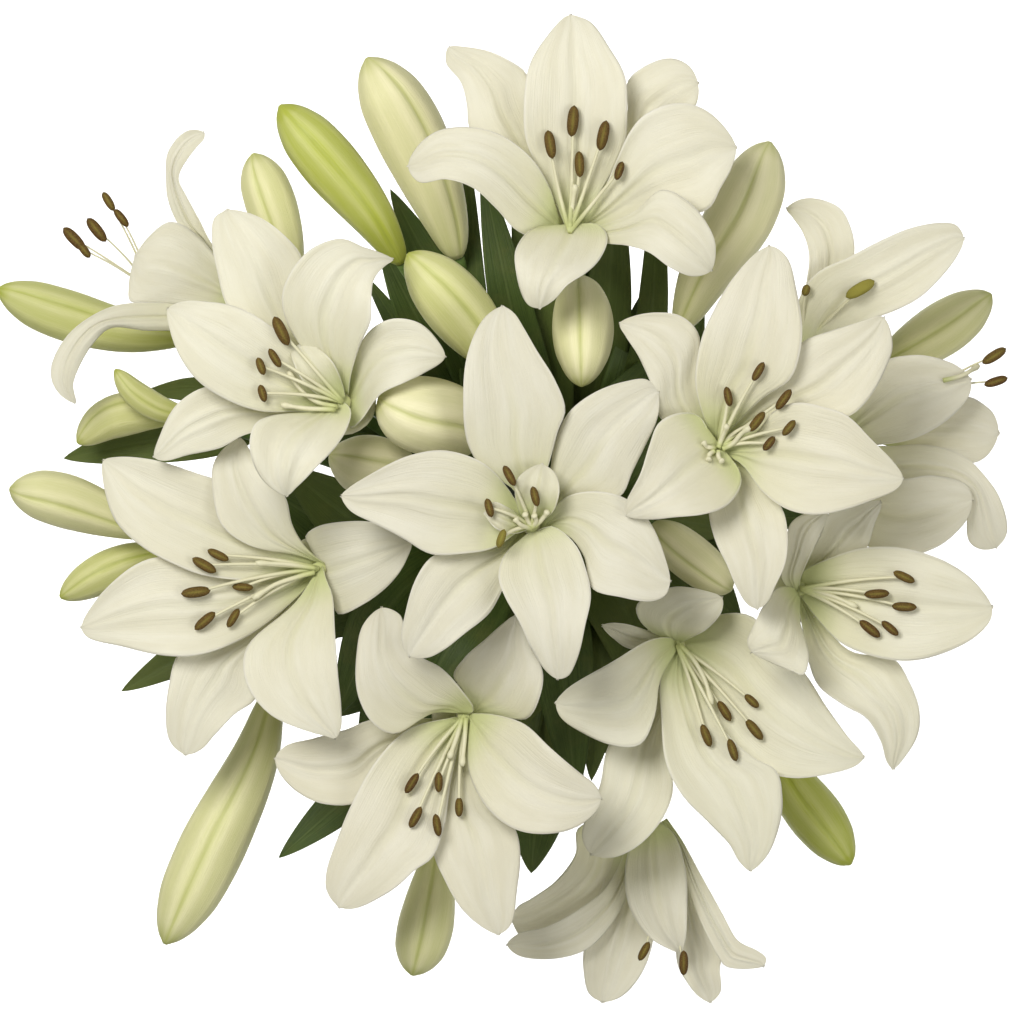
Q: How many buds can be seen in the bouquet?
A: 18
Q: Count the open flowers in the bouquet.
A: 12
